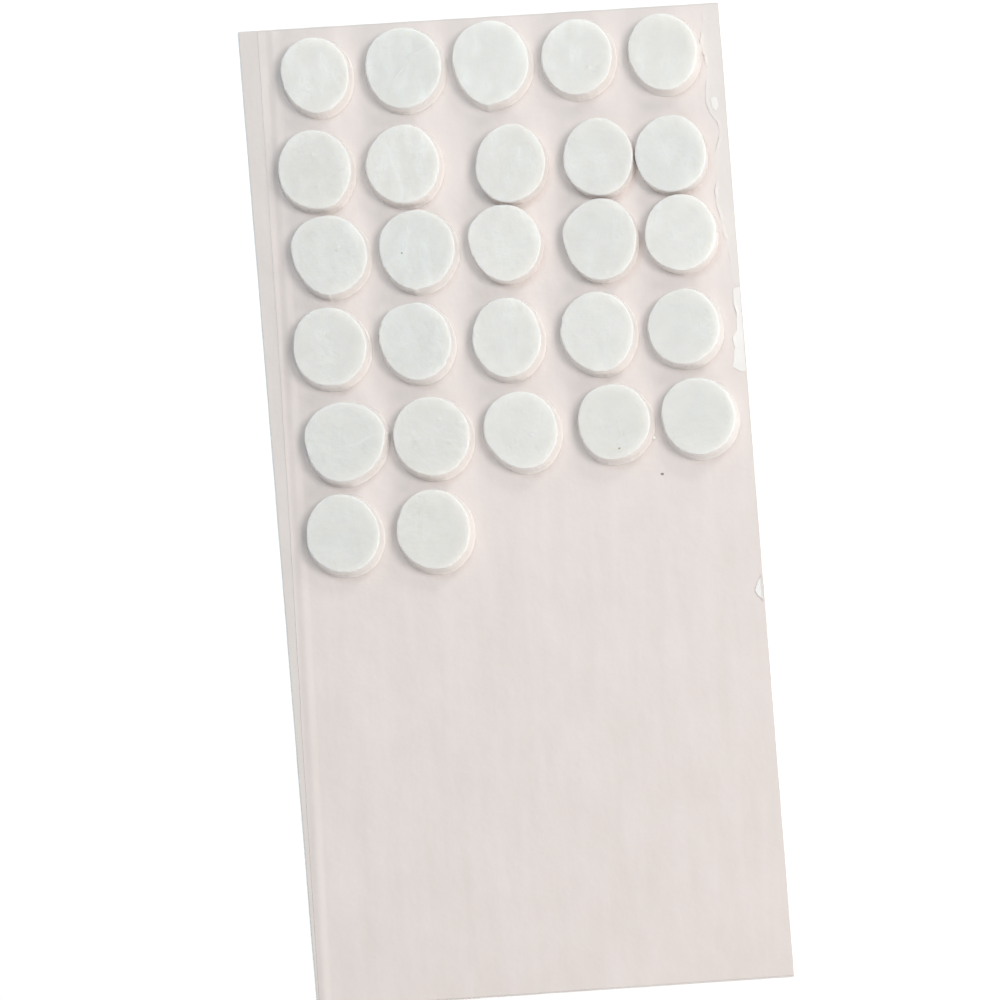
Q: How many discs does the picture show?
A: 27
